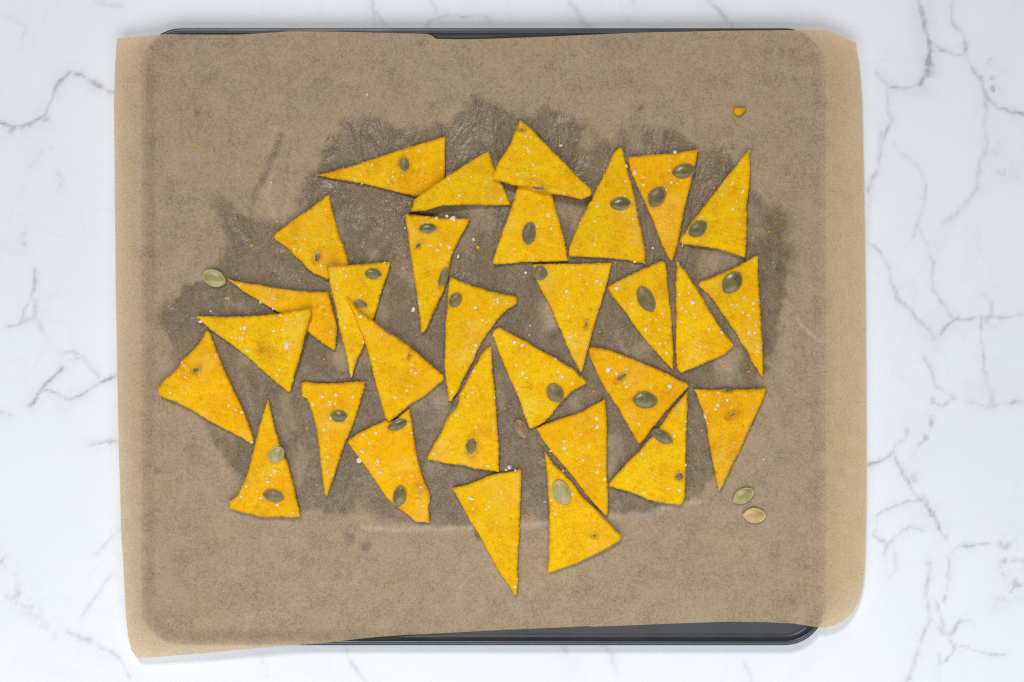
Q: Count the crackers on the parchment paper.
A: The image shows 30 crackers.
